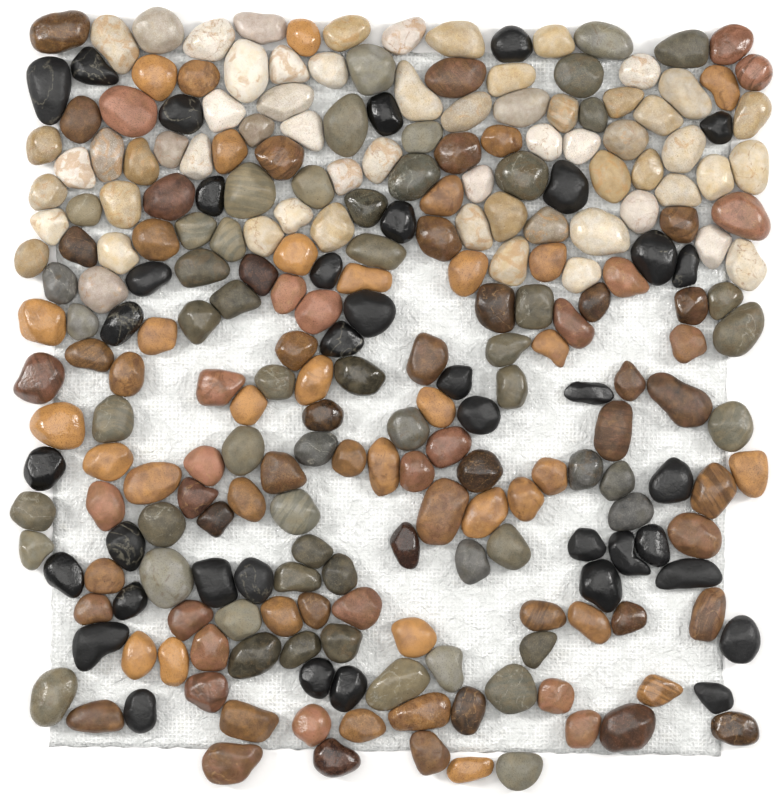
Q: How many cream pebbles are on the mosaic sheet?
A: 61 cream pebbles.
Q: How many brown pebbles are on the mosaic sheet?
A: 102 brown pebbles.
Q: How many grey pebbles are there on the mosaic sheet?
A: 56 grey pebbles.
